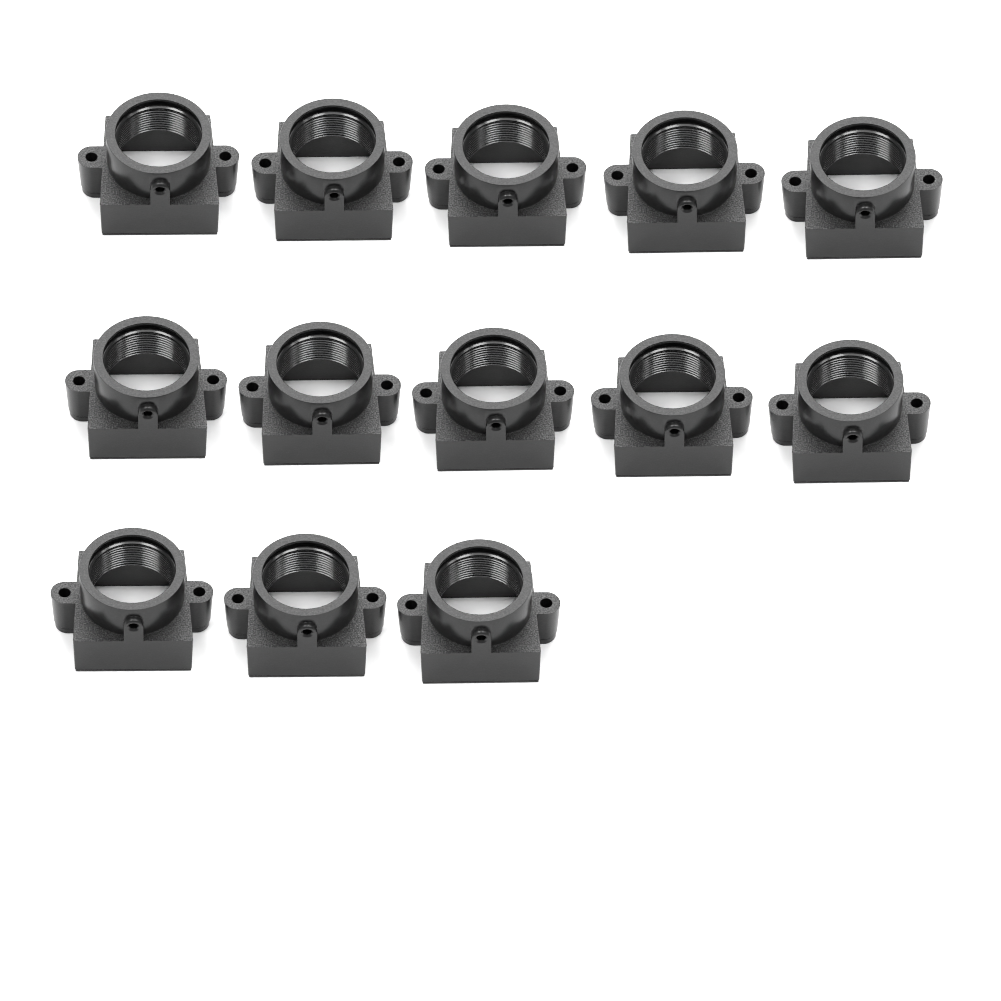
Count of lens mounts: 13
